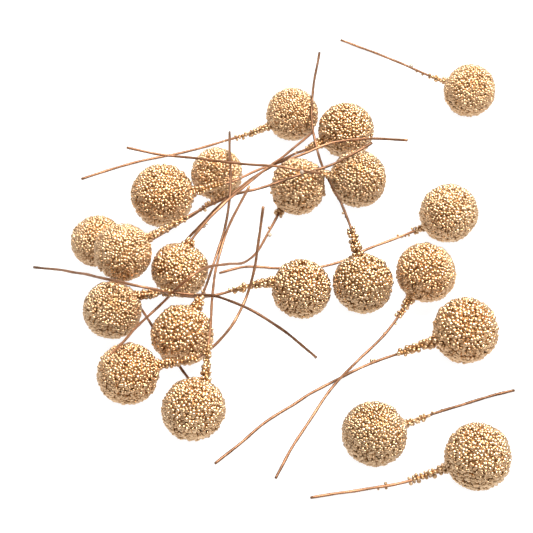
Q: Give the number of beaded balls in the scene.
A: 21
